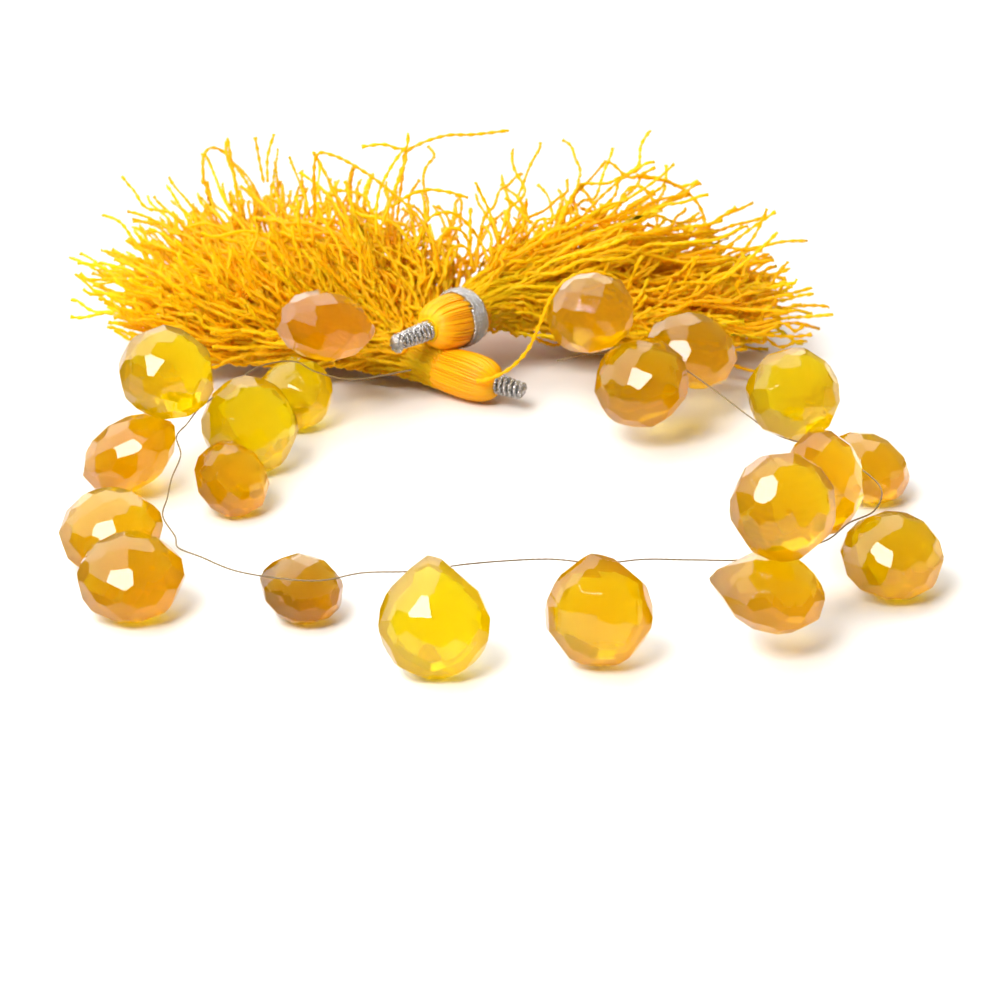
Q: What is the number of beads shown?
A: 20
